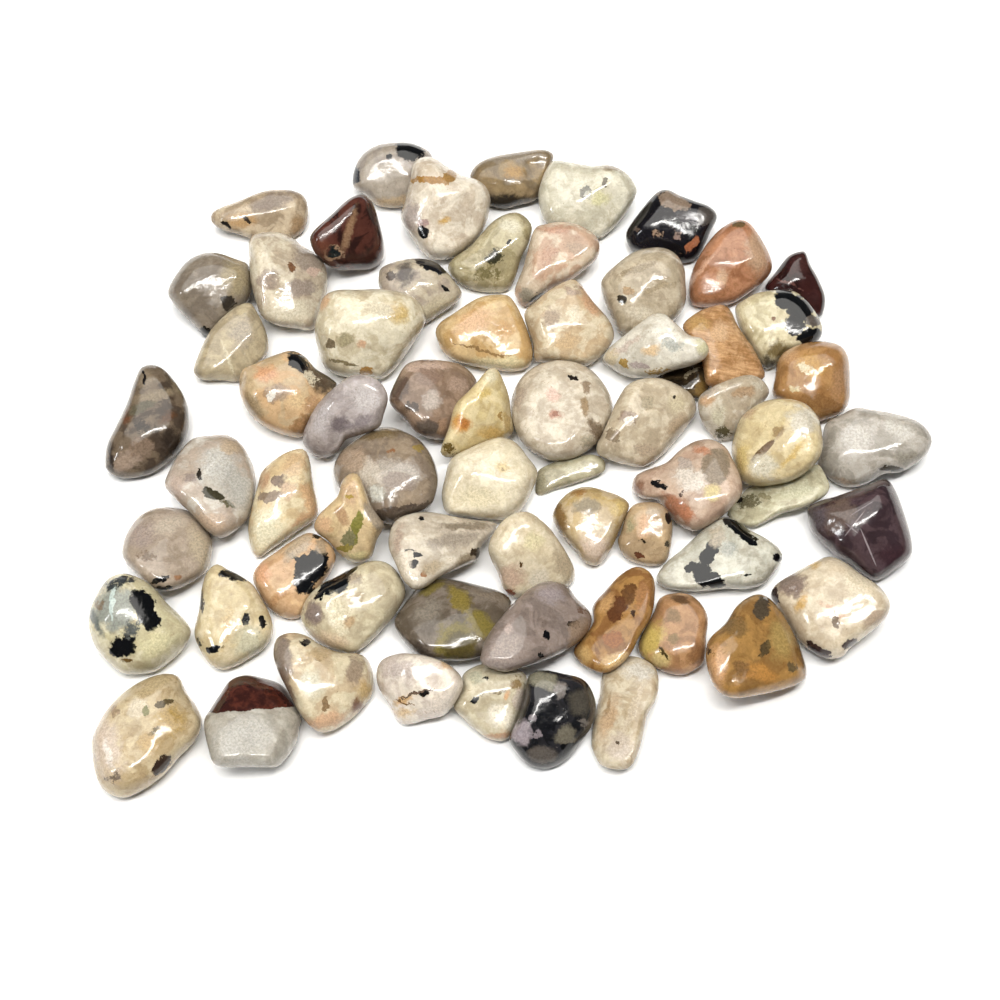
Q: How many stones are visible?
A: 66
